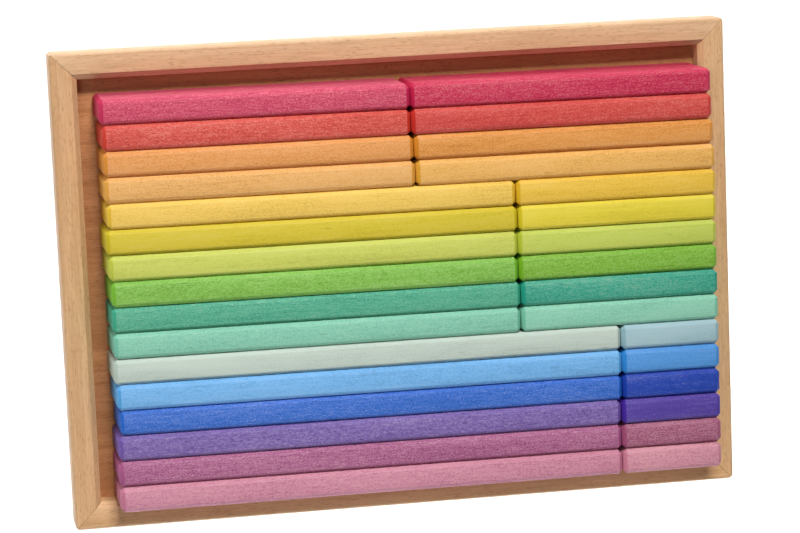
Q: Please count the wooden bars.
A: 32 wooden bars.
